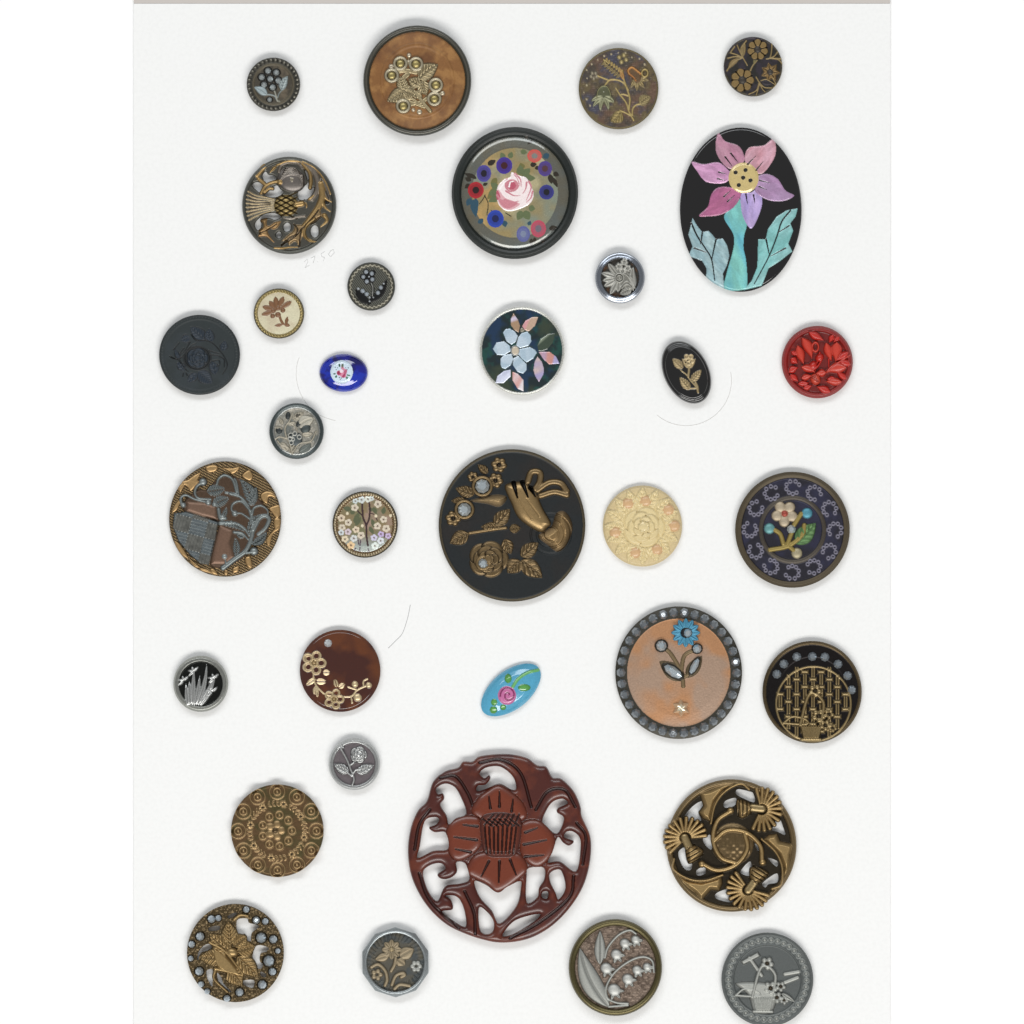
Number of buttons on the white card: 34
